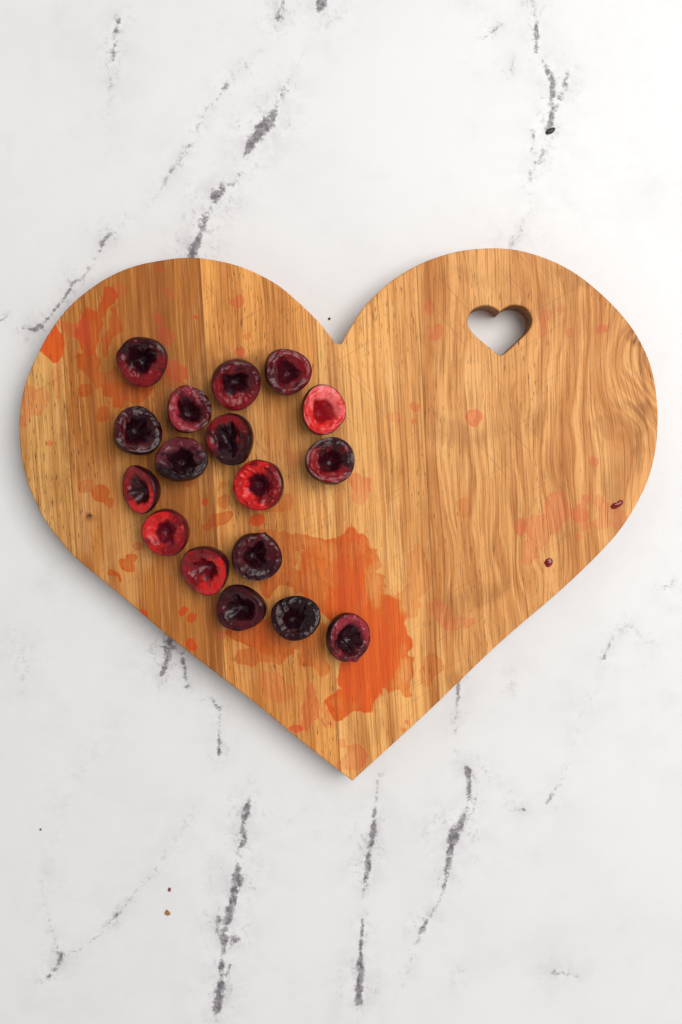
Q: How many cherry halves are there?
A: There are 17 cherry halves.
